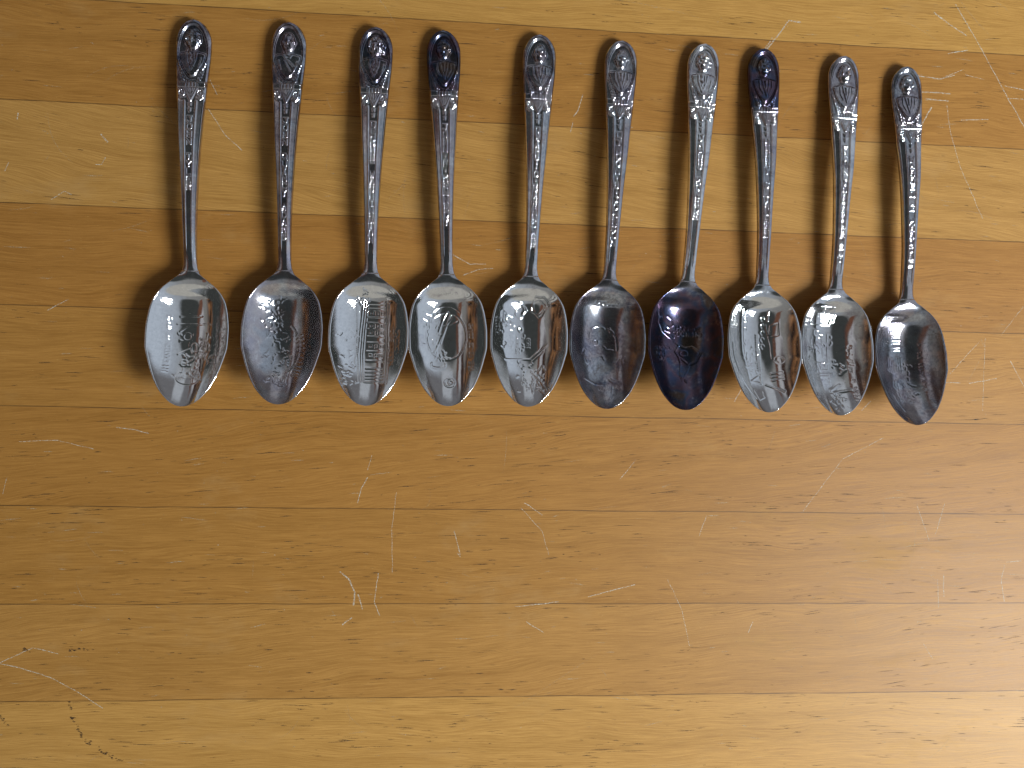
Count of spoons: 10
